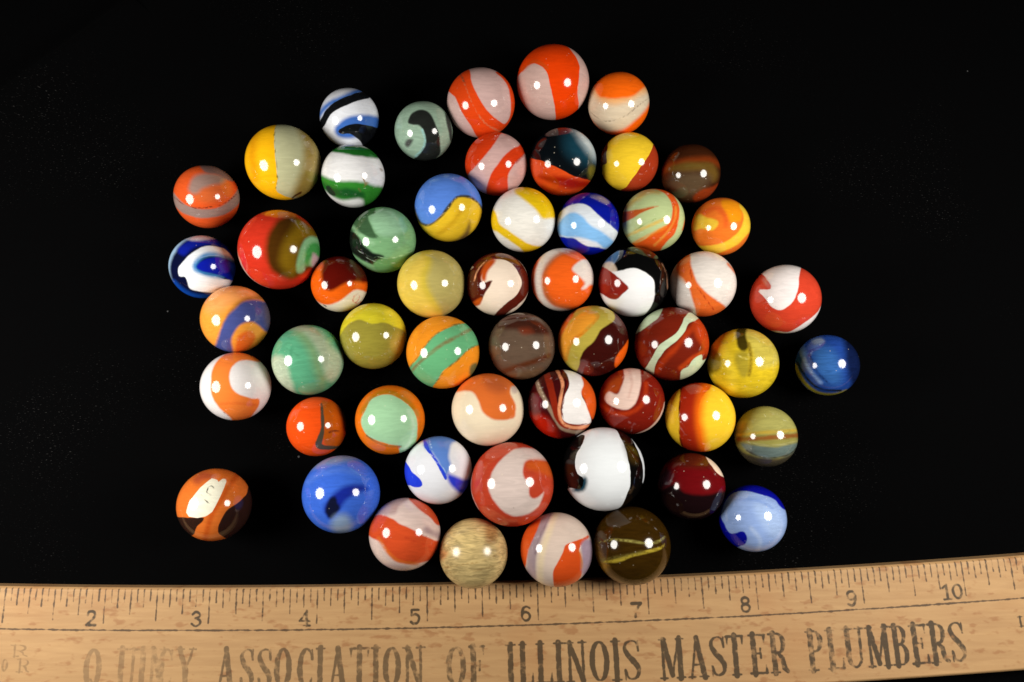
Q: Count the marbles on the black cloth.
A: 55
